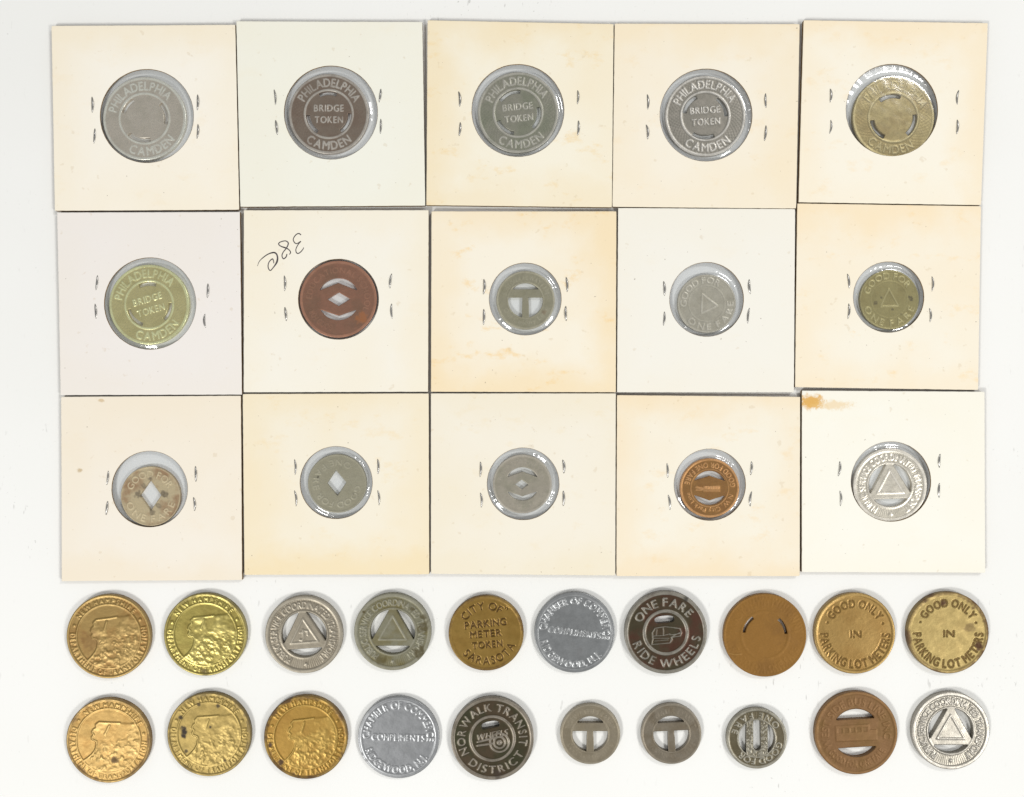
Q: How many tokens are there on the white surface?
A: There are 35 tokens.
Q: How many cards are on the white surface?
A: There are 15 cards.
